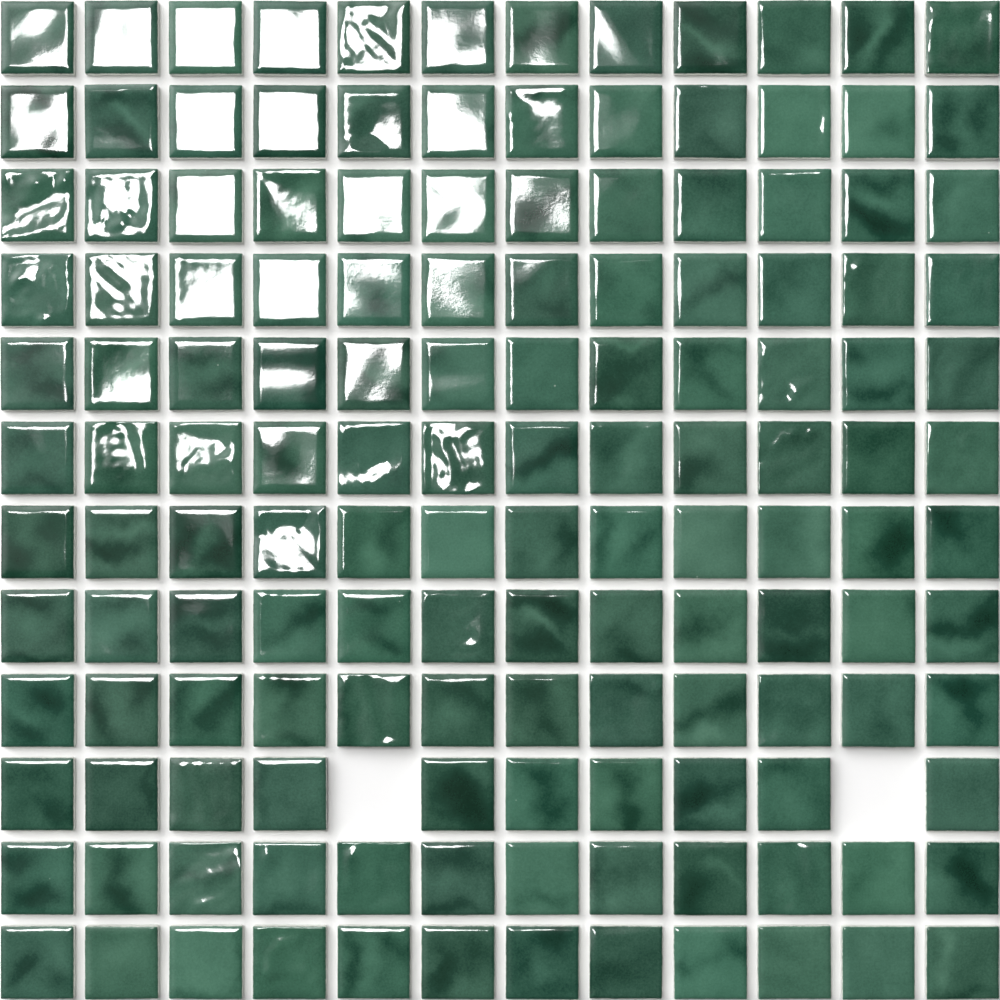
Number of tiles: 142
